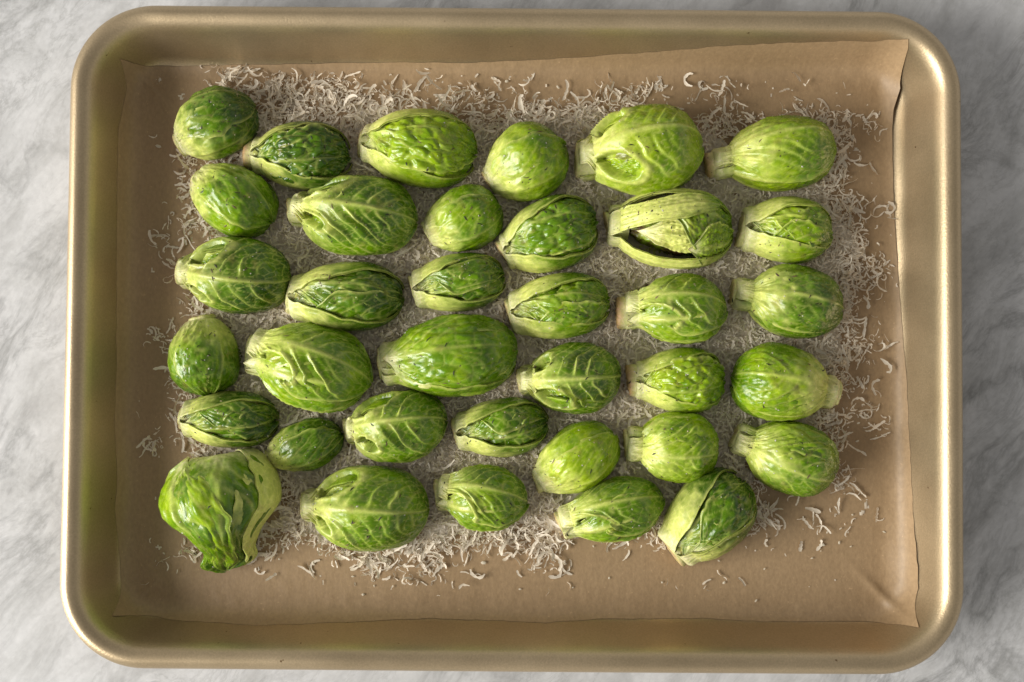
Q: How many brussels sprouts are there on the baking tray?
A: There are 36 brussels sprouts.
